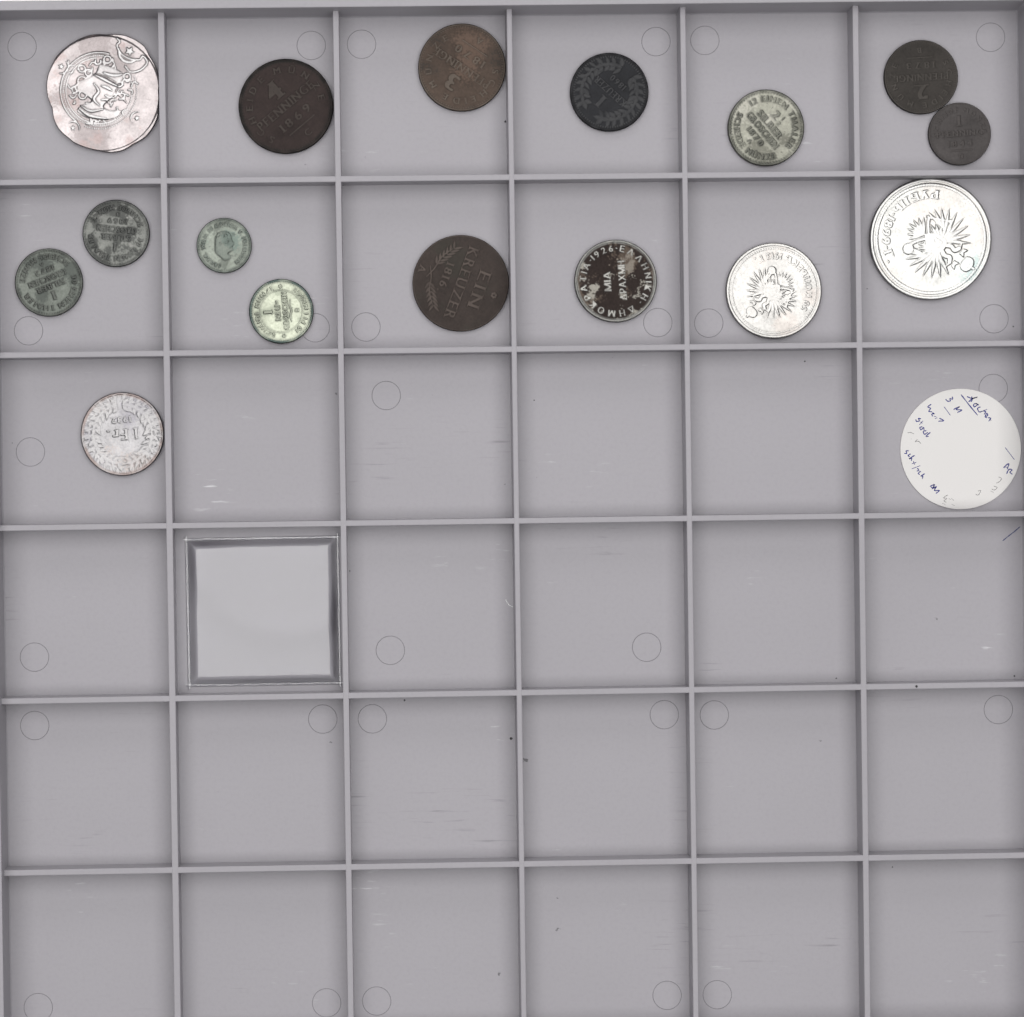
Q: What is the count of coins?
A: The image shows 16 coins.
